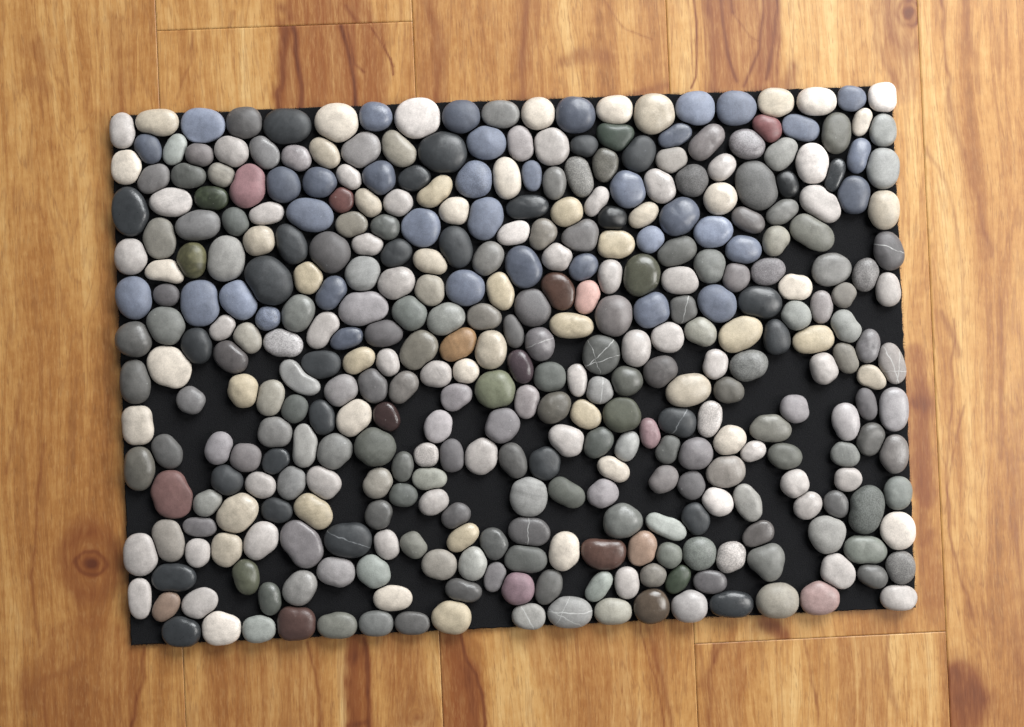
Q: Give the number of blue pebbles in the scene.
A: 37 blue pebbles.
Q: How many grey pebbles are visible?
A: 172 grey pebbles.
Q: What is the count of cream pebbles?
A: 102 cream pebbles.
